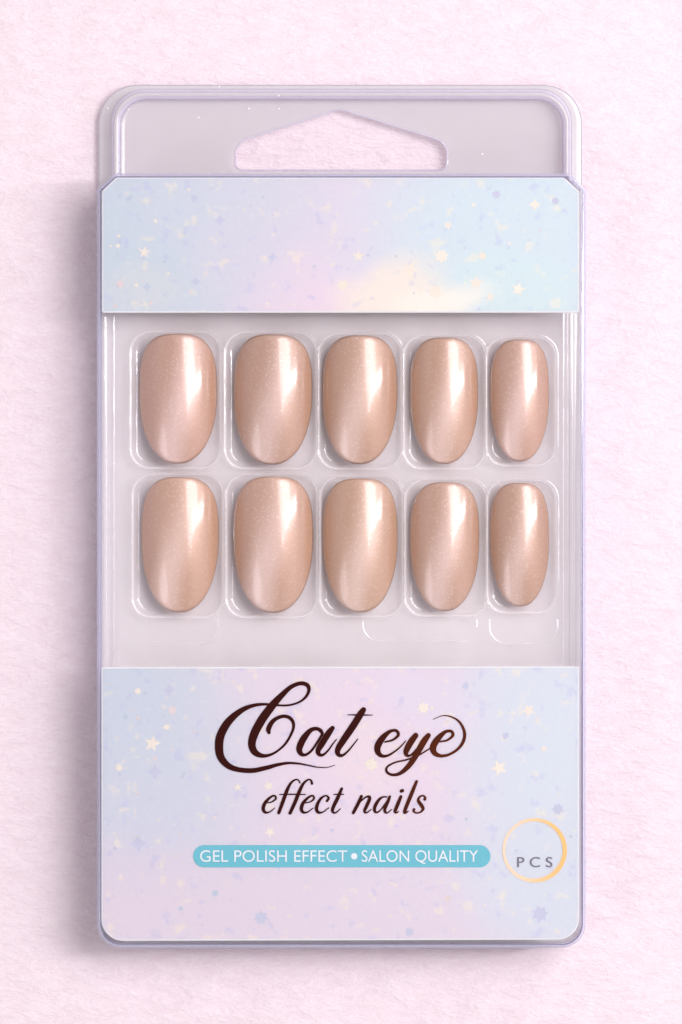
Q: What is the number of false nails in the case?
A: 10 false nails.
